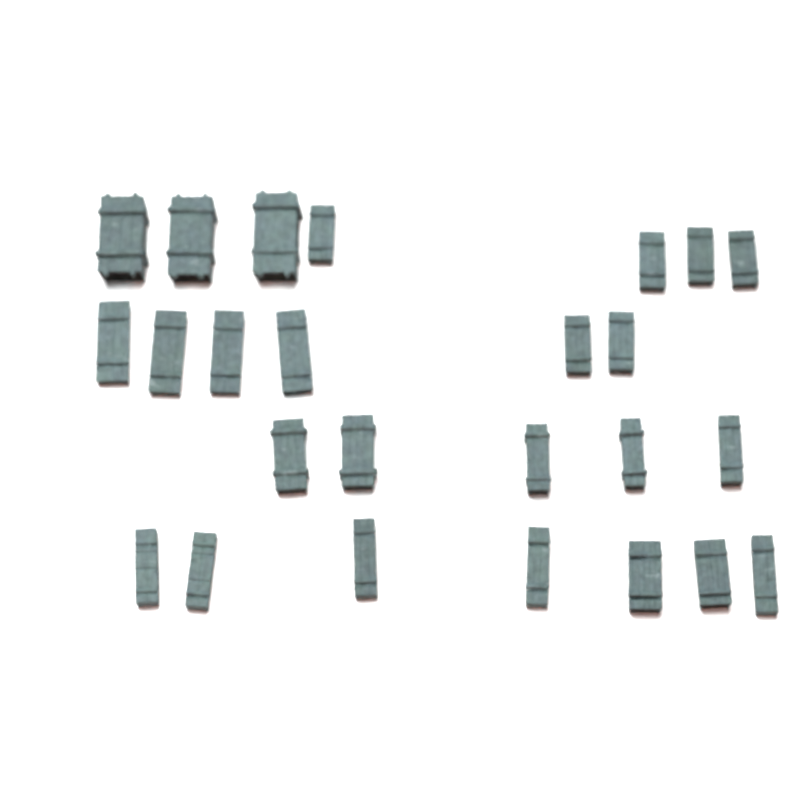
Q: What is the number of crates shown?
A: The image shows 25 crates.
